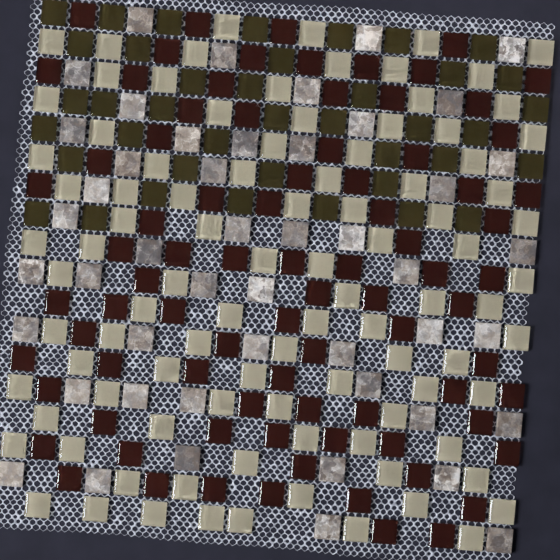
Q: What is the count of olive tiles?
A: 40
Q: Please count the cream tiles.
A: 96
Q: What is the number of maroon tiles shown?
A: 83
